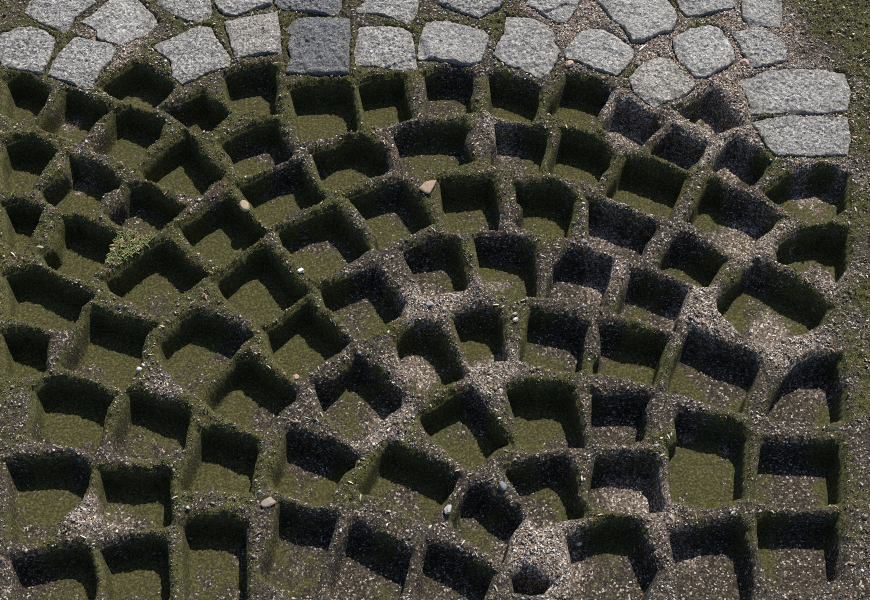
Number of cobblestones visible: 25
